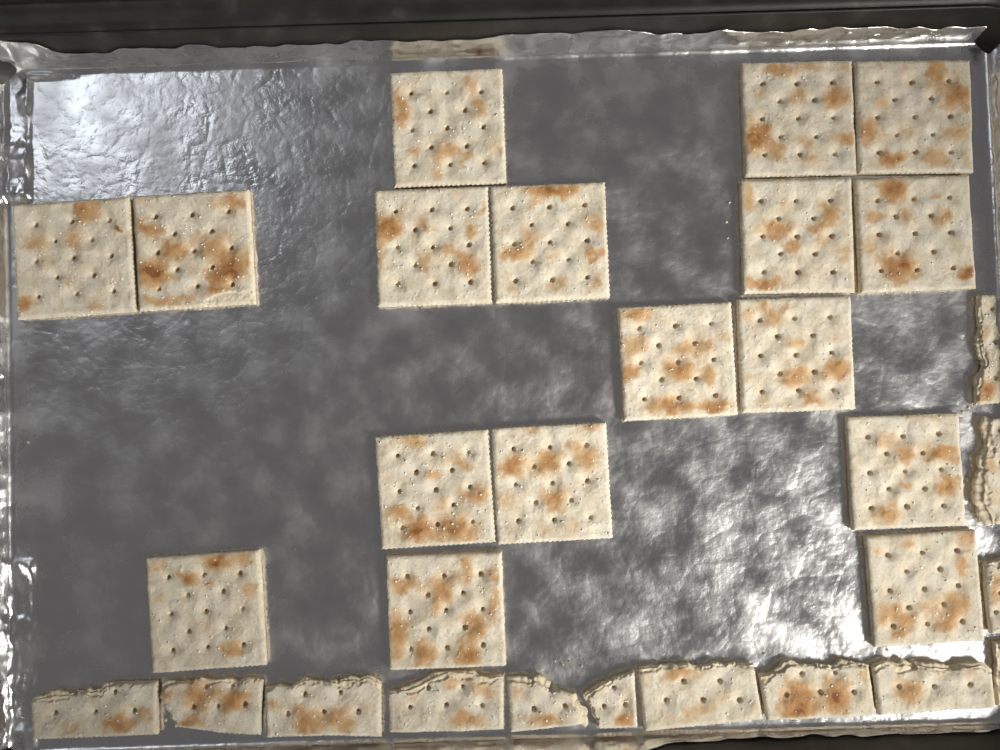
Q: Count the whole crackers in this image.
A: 17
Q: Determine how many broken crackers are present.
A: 13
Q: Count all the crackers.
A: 30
